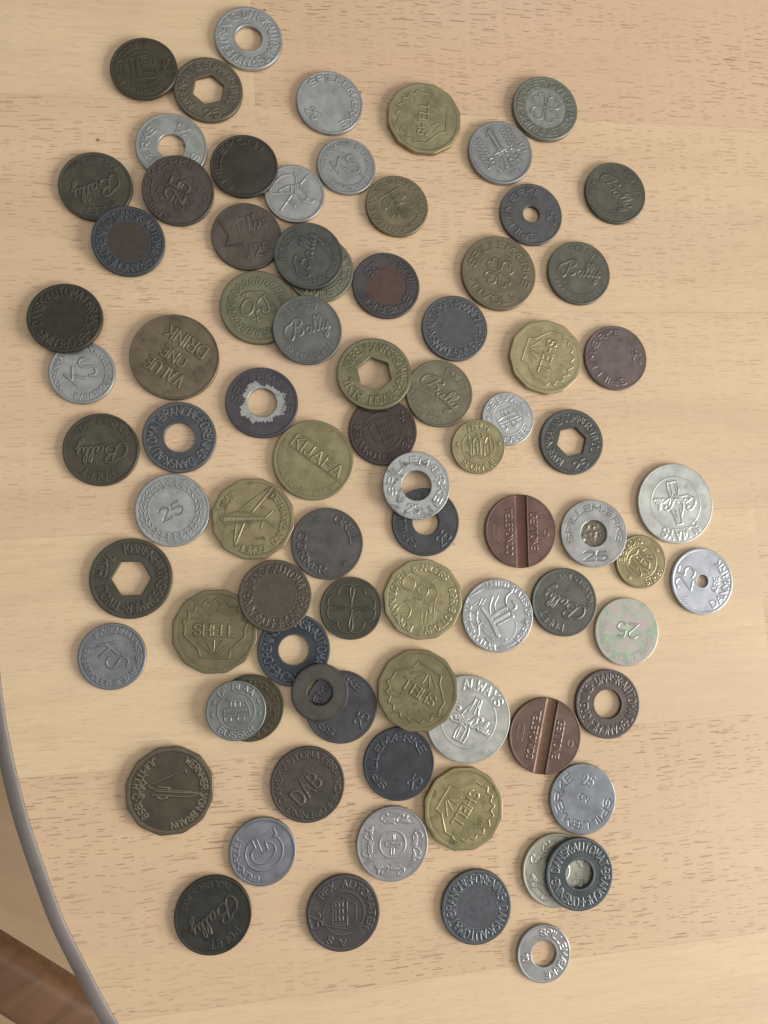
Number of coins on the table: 82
